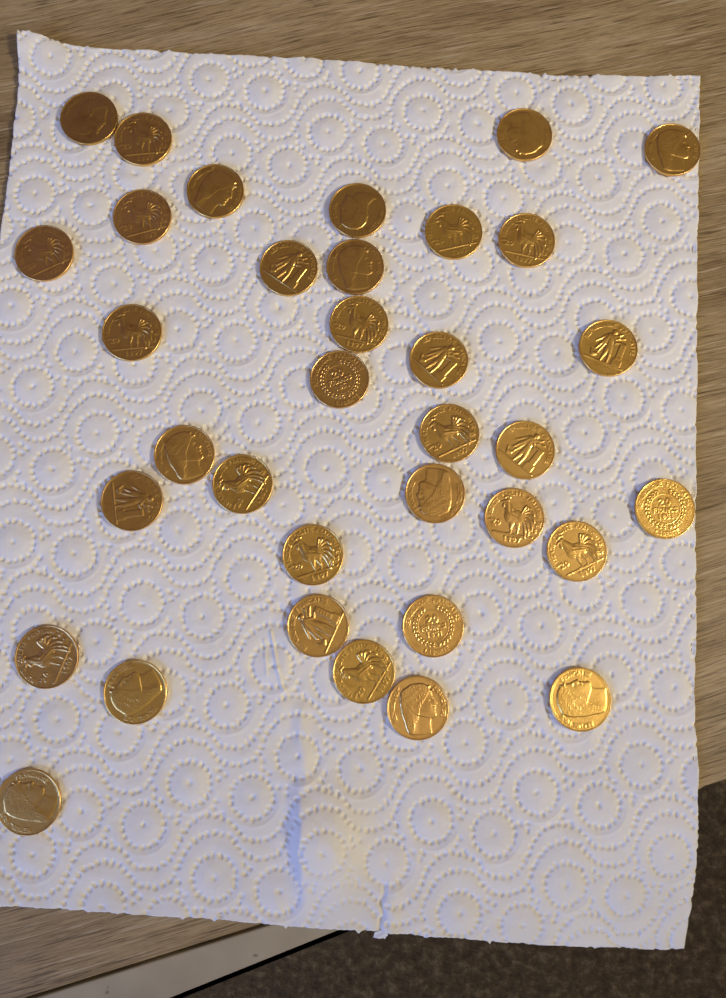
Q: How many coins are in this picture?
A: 35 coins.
